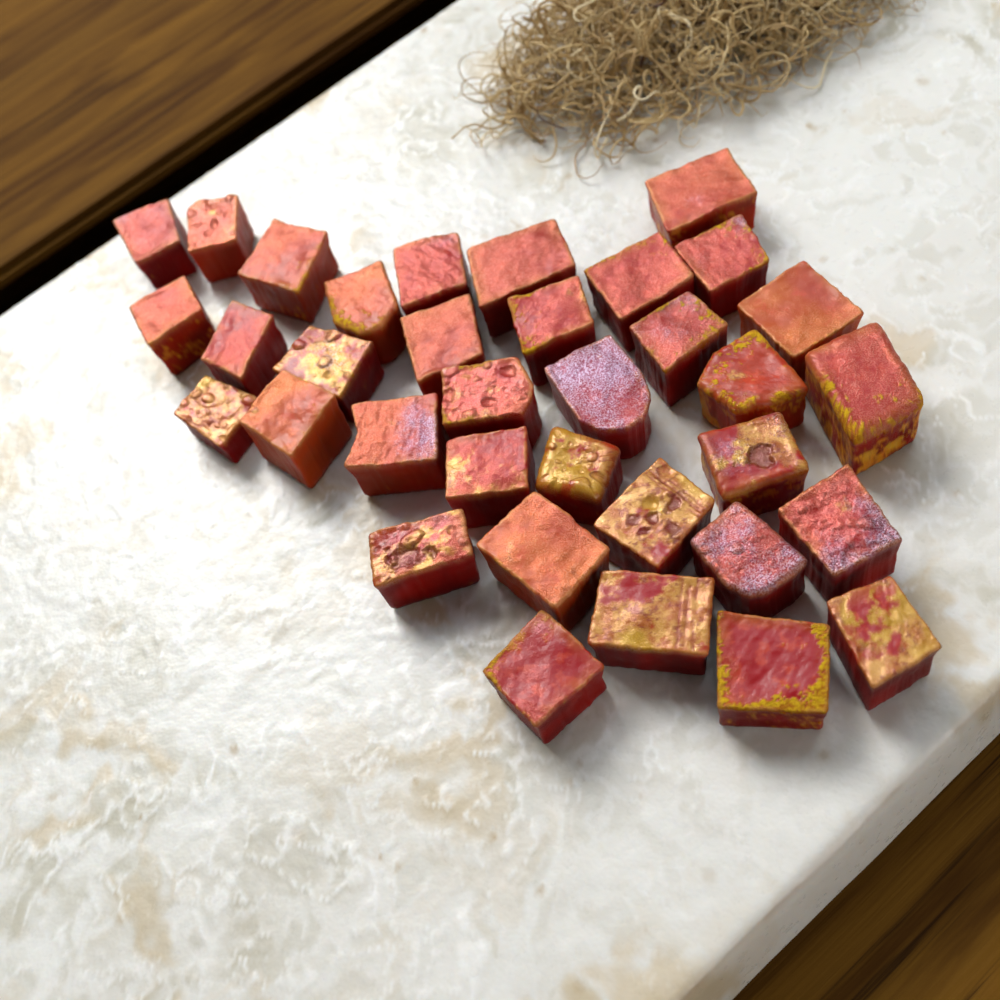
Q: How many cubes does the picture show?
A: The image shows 35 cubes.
